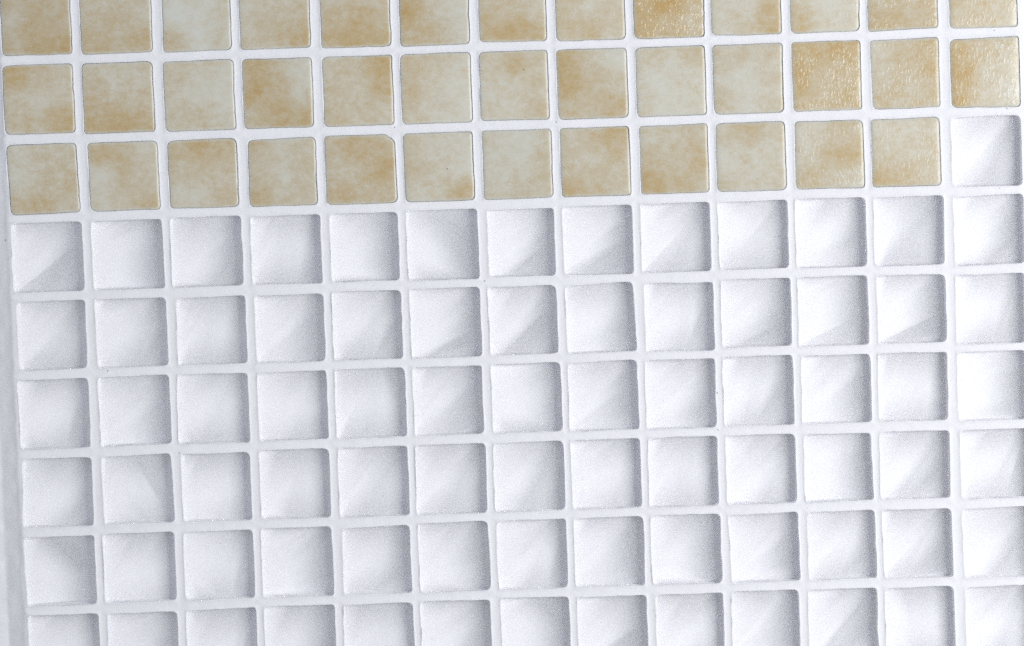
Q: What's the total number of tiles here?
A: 38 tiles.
